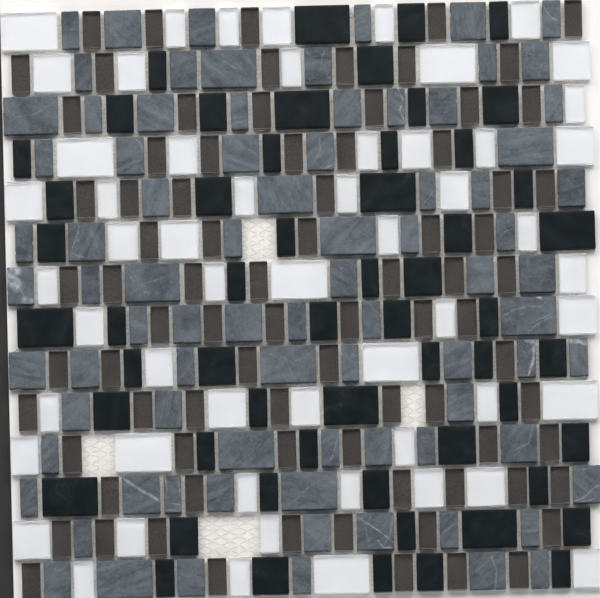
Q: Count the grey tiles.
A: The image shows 82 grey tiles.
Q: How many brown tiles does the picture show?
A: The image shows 82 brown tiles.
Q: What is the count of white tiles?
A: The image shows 55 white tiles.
